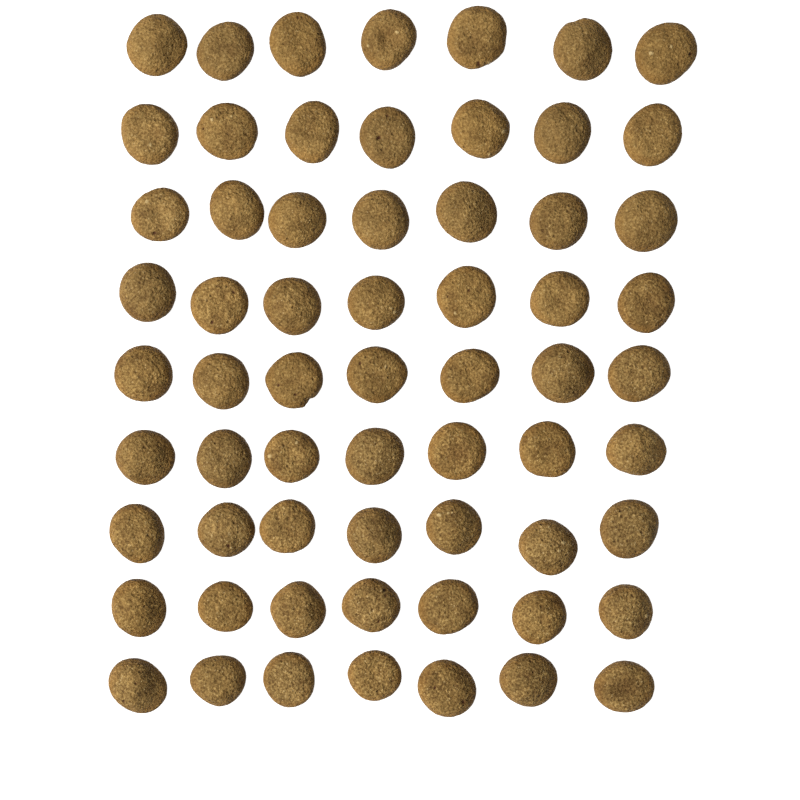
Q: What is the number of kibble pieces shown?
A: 63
